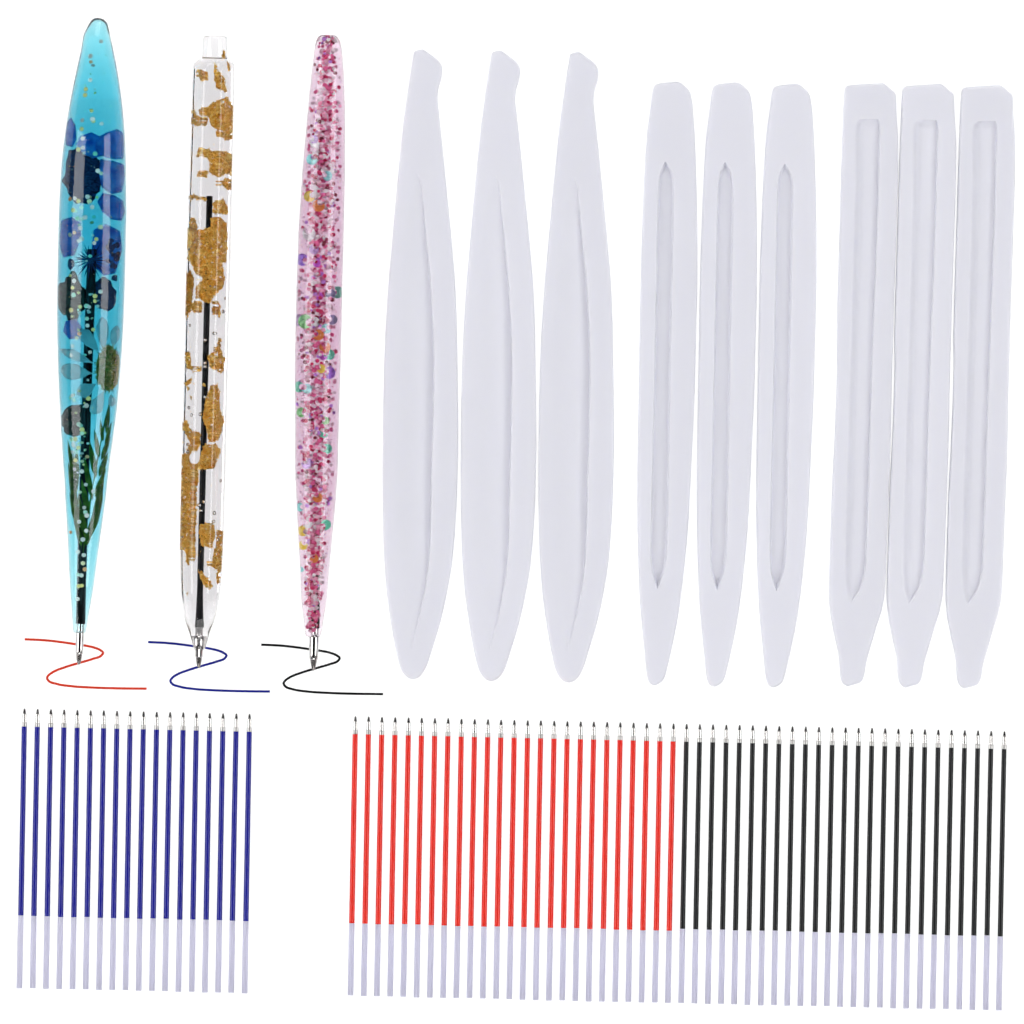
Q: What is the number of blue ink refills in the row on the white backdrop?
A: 18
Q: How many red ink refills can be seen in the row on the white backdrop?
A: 25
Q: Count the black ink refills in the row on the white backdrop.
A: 25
